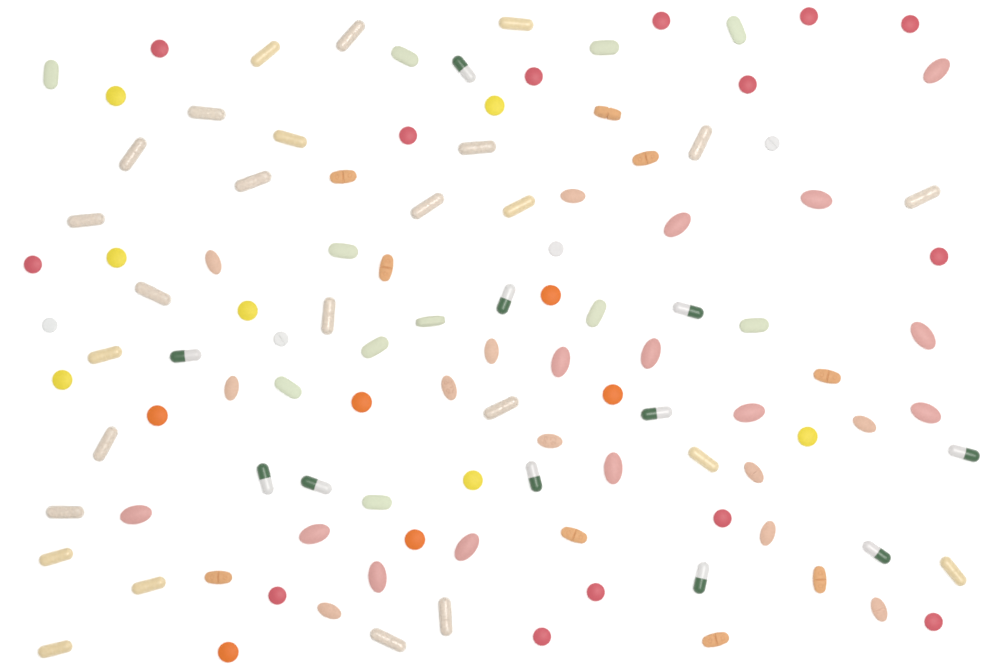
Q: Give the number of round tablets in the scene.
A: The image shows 31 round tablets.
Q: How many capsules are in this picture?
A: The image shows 37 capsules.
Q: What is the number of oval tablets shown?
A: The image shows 24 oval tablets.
